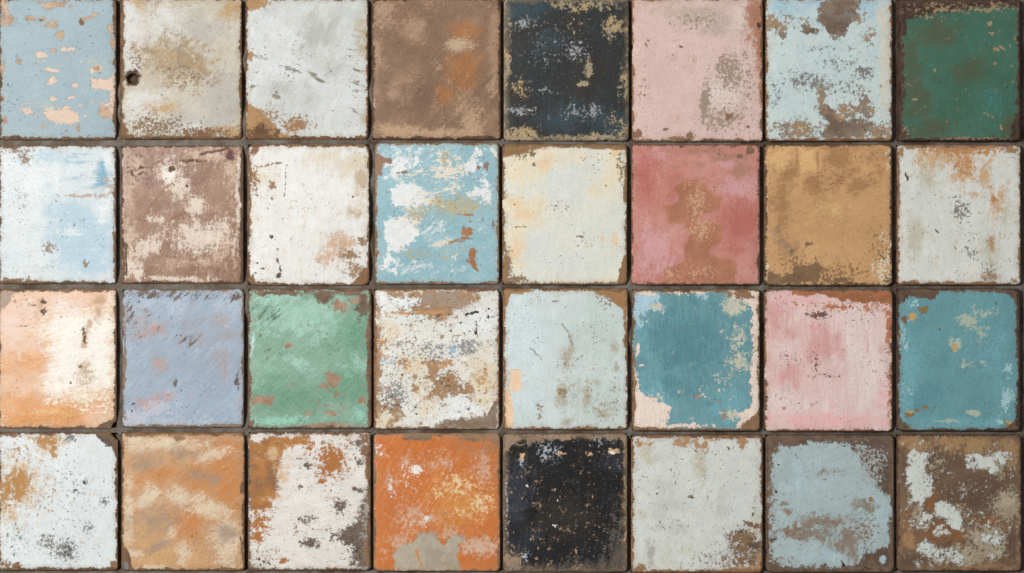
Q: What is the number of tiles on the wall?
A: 32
